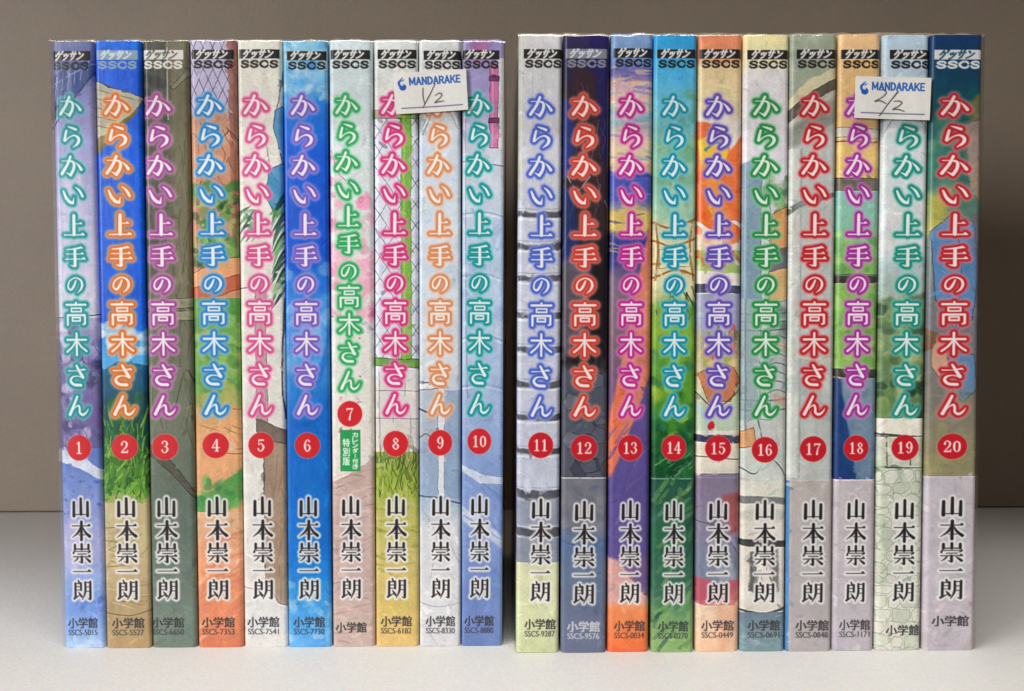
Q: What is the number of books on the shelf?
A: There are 20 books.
